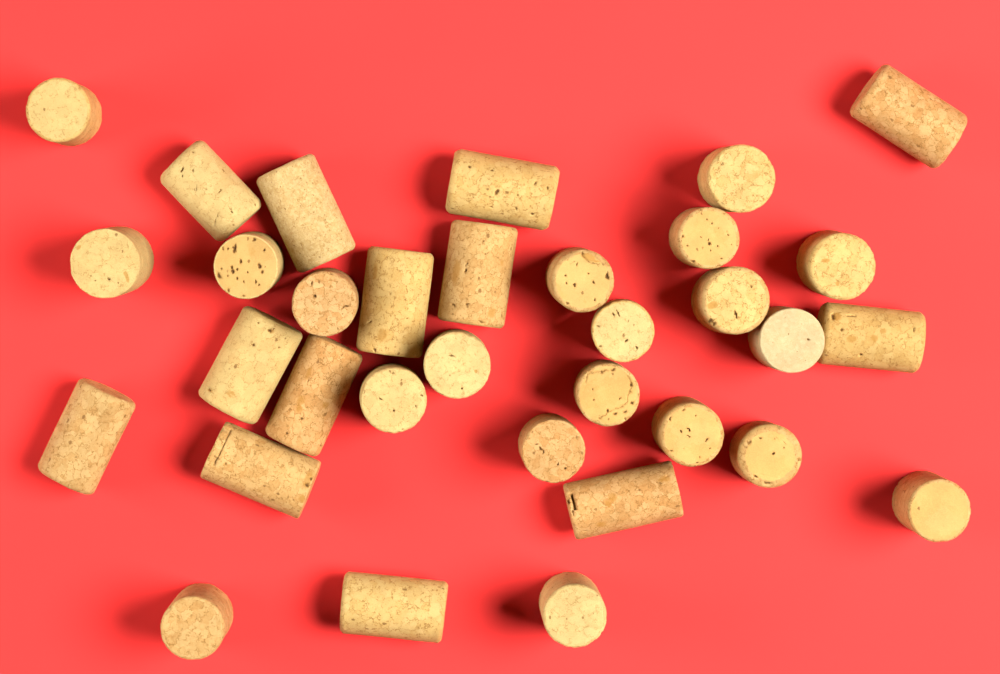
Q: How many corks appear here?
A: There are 33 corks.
